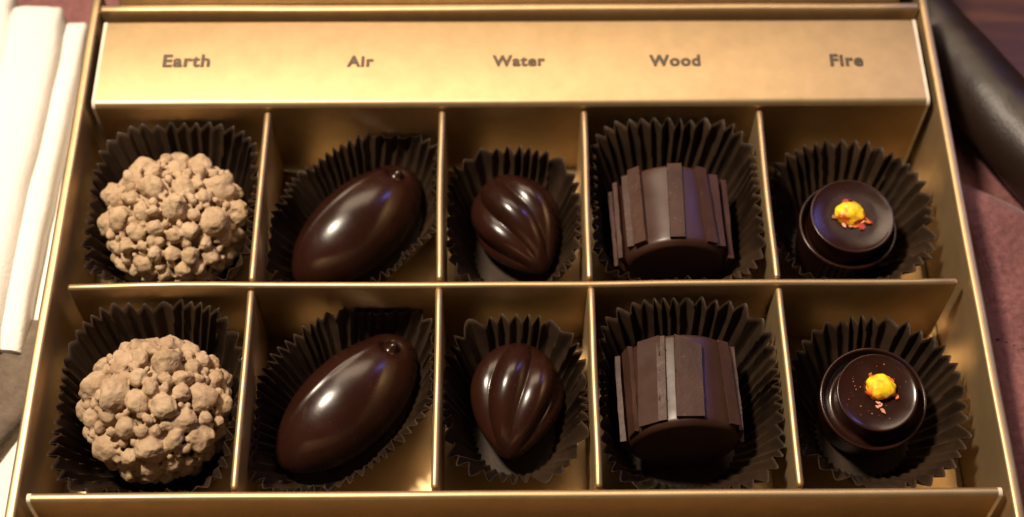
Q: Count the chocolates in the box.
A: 10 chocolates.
